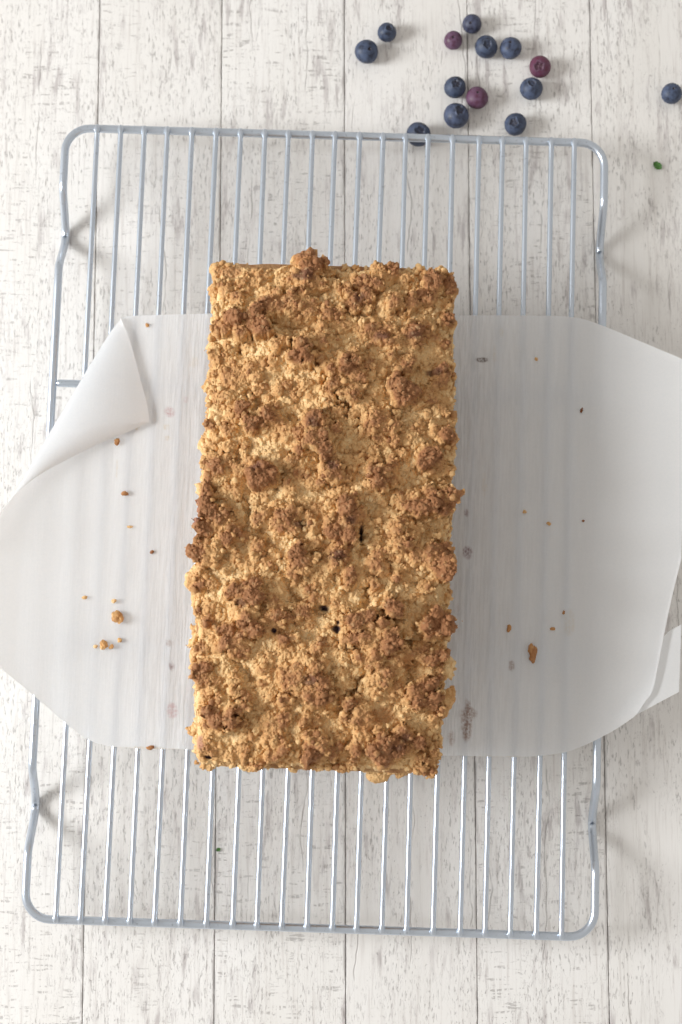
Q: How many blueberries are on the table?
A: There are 14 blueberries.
